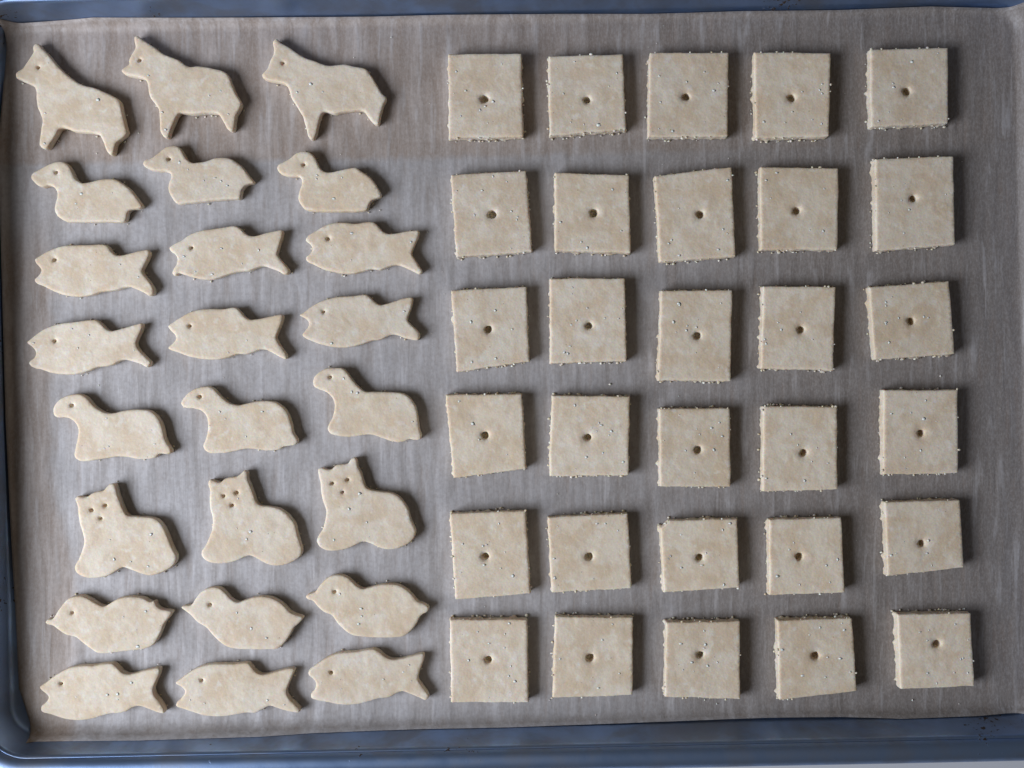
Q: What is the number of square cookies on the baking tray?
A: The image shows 30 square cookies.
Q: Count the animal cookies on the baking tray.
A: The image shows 24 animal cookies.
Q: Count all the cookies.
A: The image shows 54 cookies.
